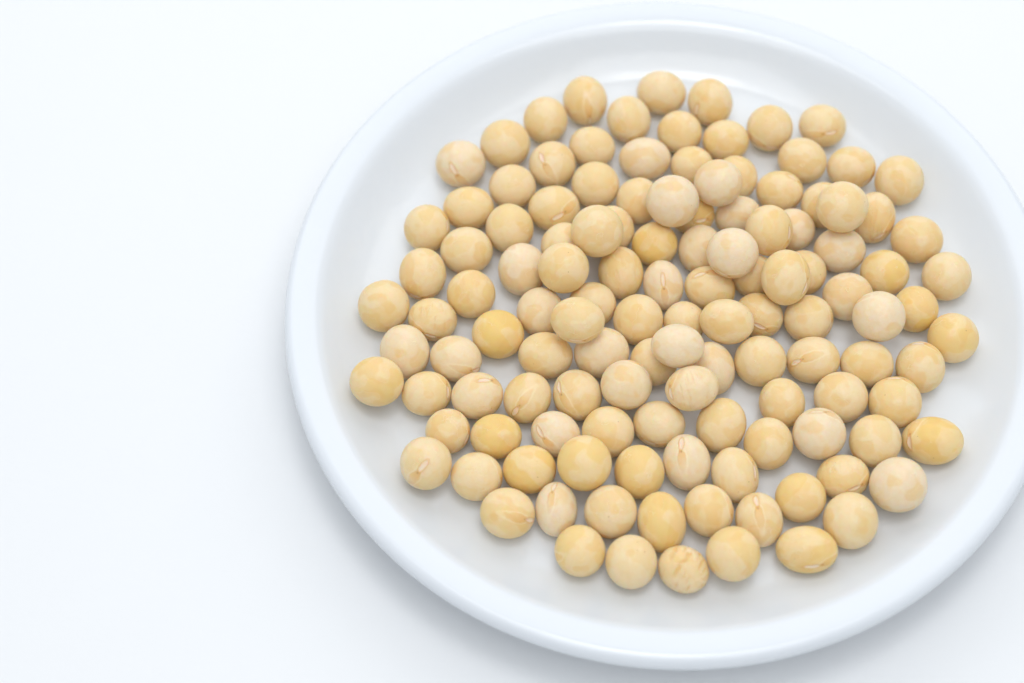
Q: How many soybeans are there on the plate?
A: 125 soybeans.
